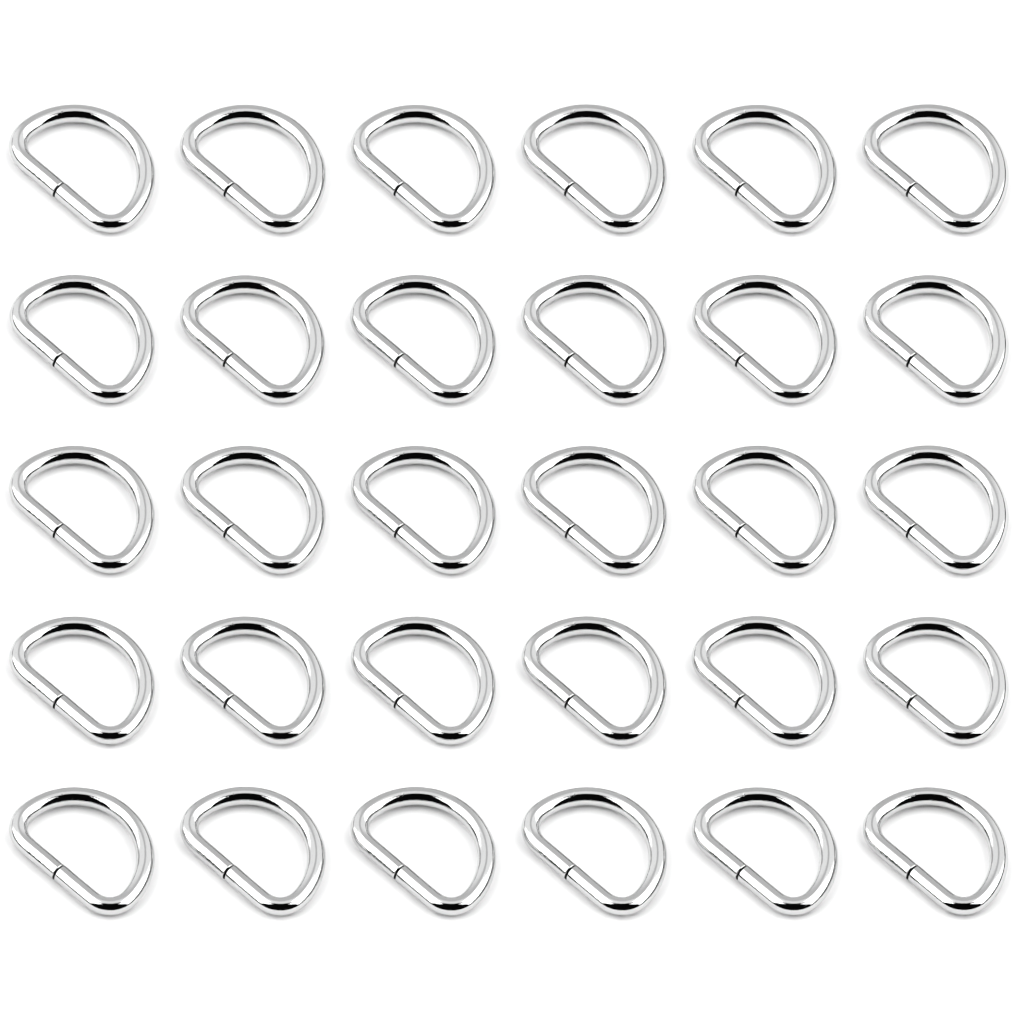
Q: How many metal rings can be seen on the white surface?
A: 30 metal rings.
